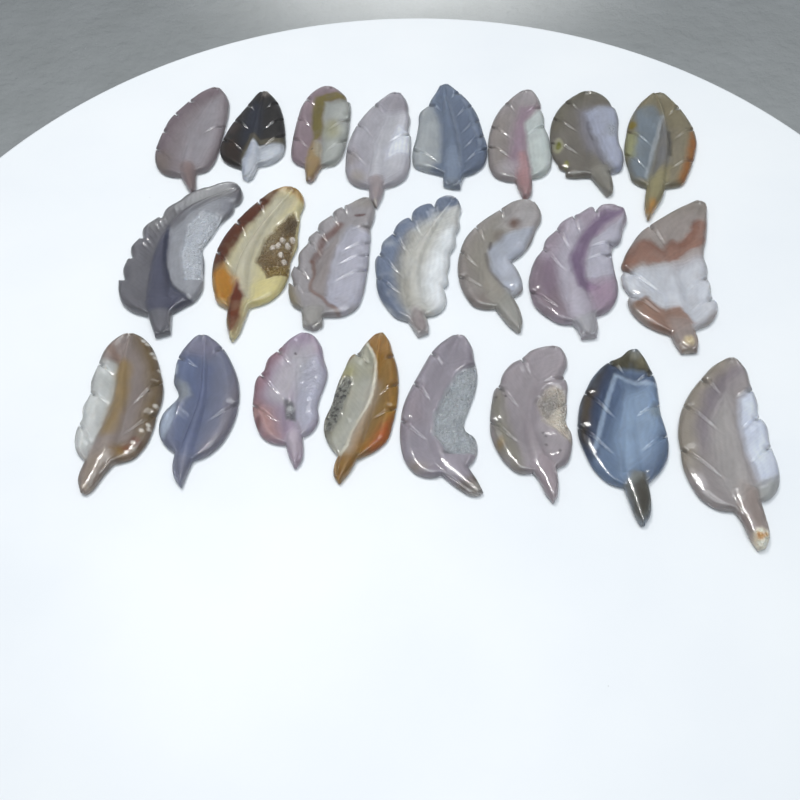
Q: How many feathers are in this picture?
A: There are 23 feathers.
